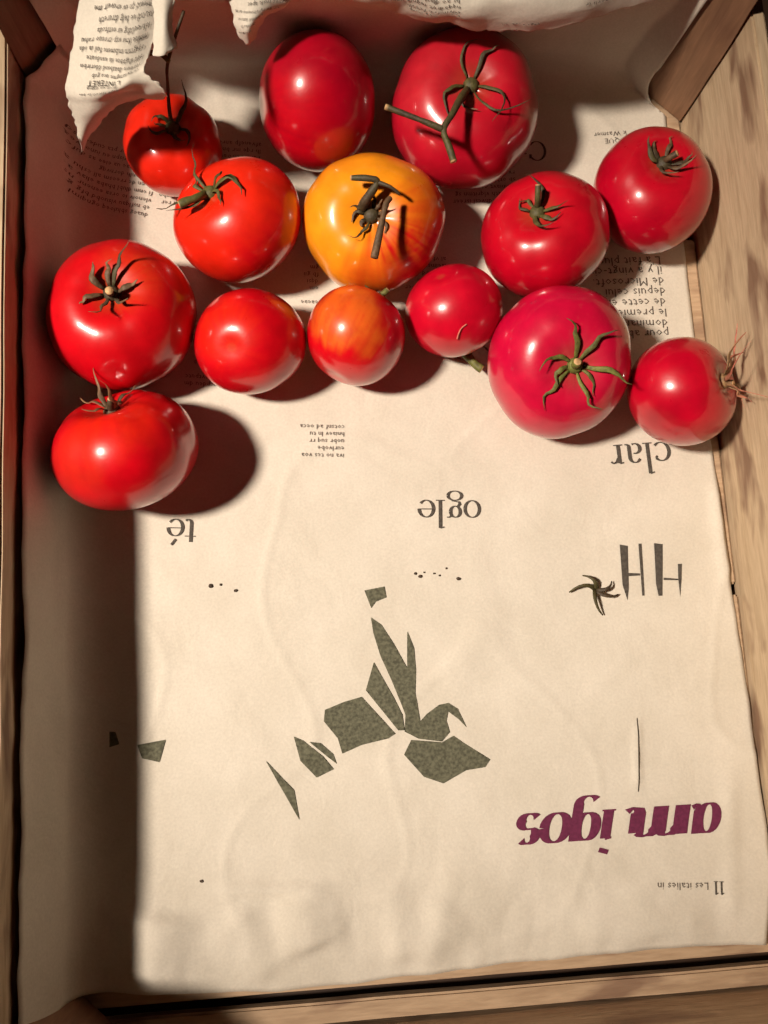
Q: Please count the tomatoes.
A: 14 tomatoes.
